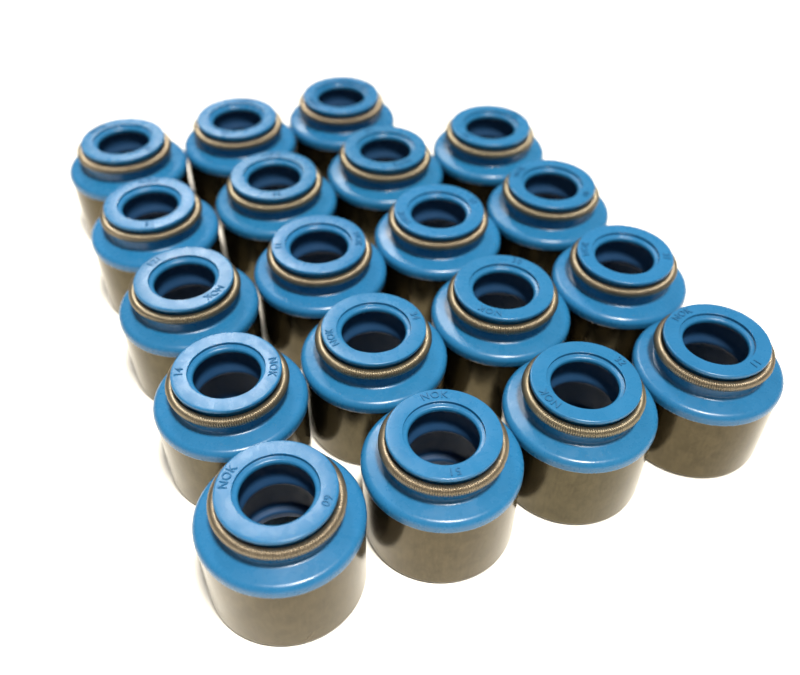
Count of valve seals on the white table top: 19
